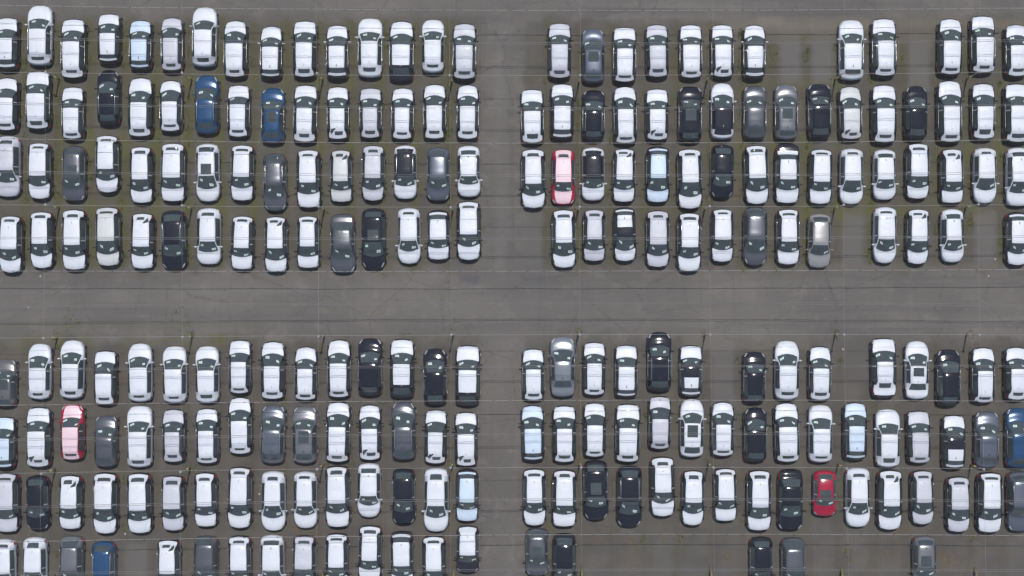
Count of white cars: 177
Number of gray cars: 22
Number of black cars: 21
